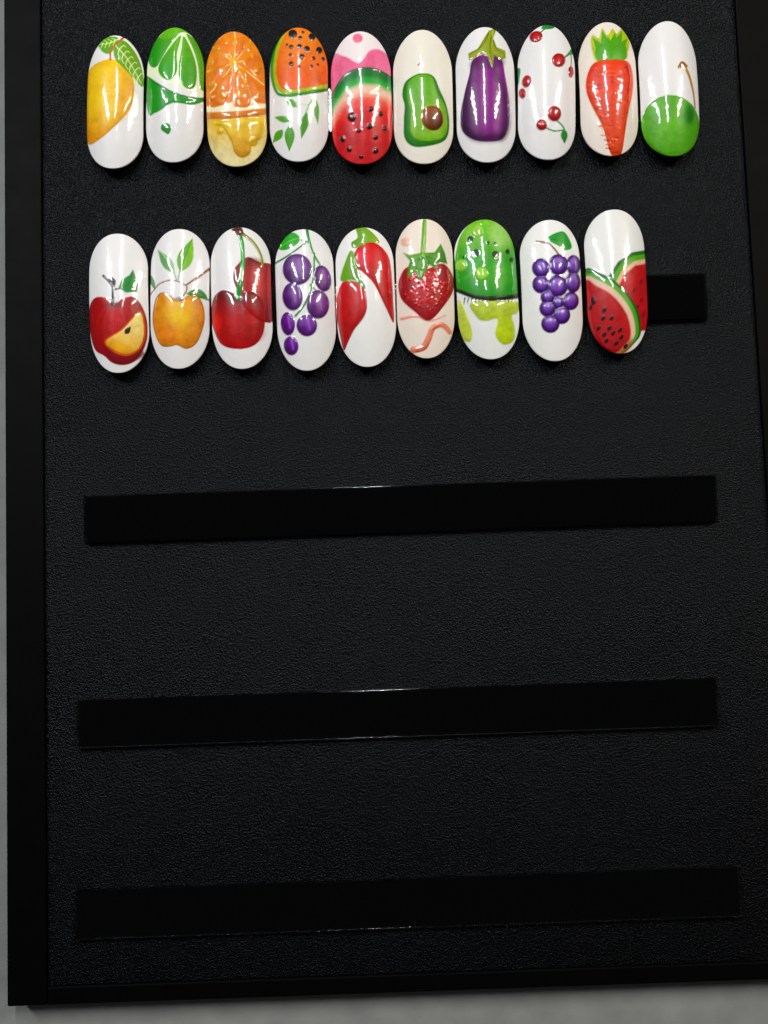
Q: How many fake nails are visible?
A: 19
